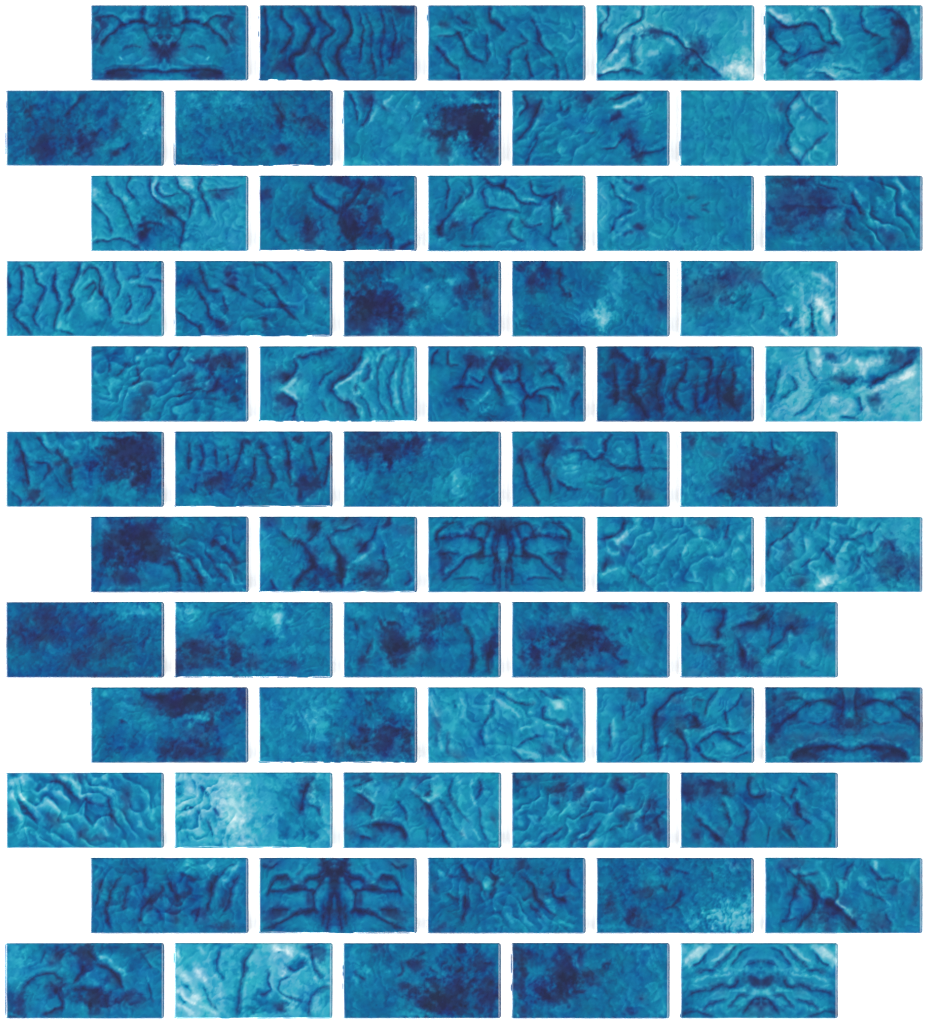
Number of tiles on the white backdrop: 60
